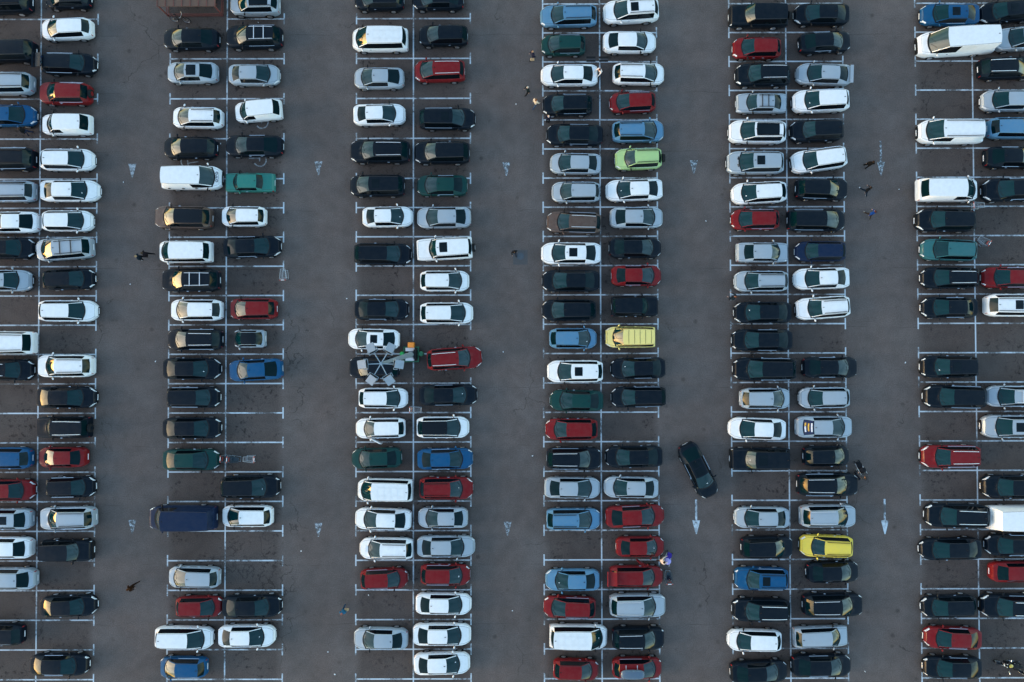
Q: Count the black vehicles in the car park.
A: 86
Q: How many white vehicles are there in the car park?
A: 56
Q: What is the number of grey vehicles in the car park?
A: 38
